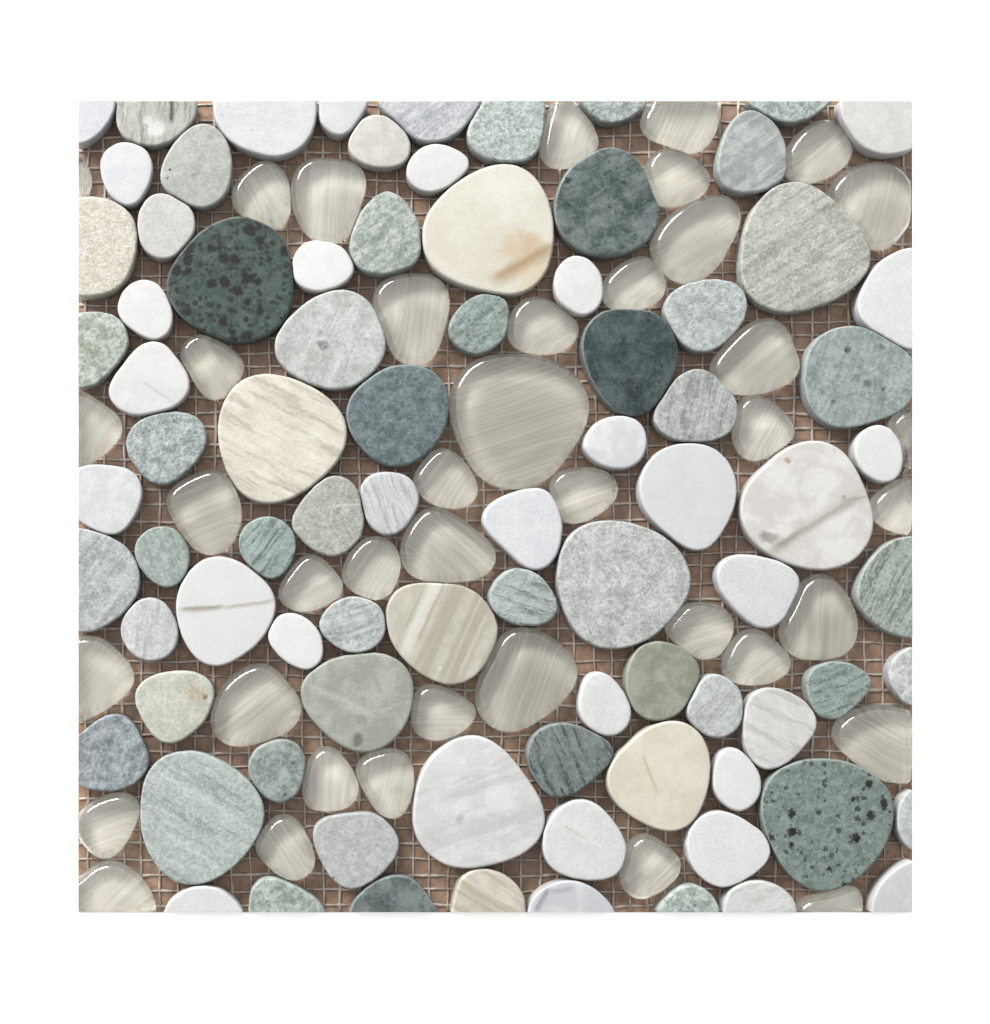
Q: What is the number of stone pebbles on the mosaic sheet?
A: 84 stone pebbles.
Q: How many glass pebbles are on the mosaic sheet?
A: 40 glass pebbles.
